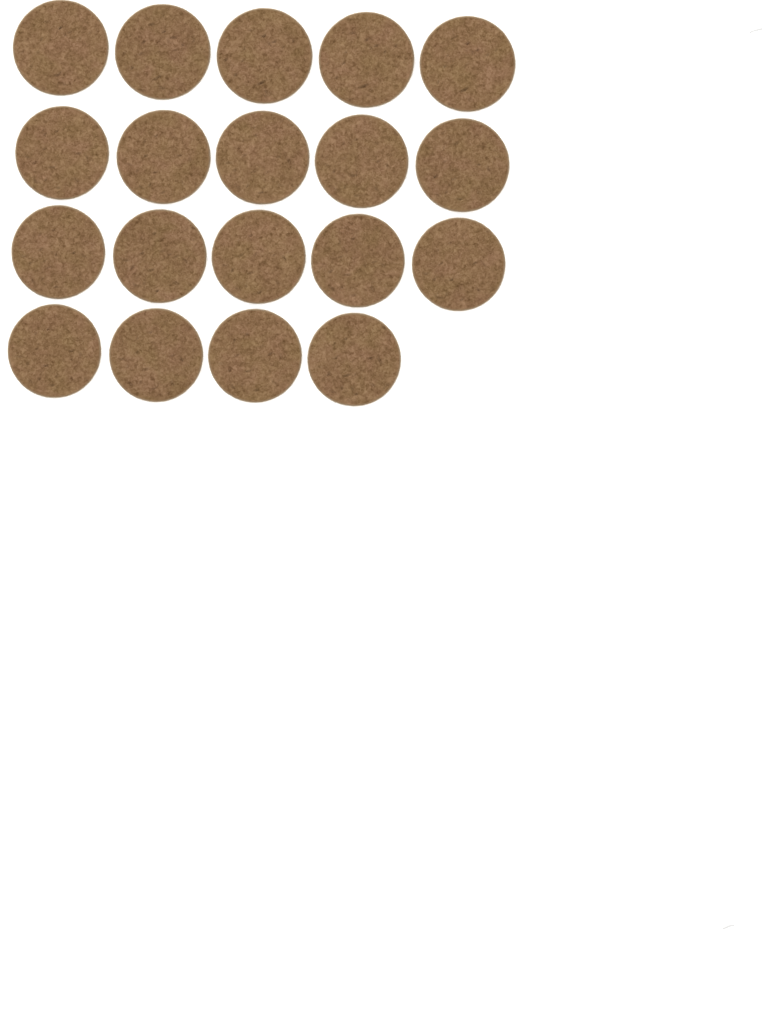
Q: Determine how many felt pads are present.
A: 19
